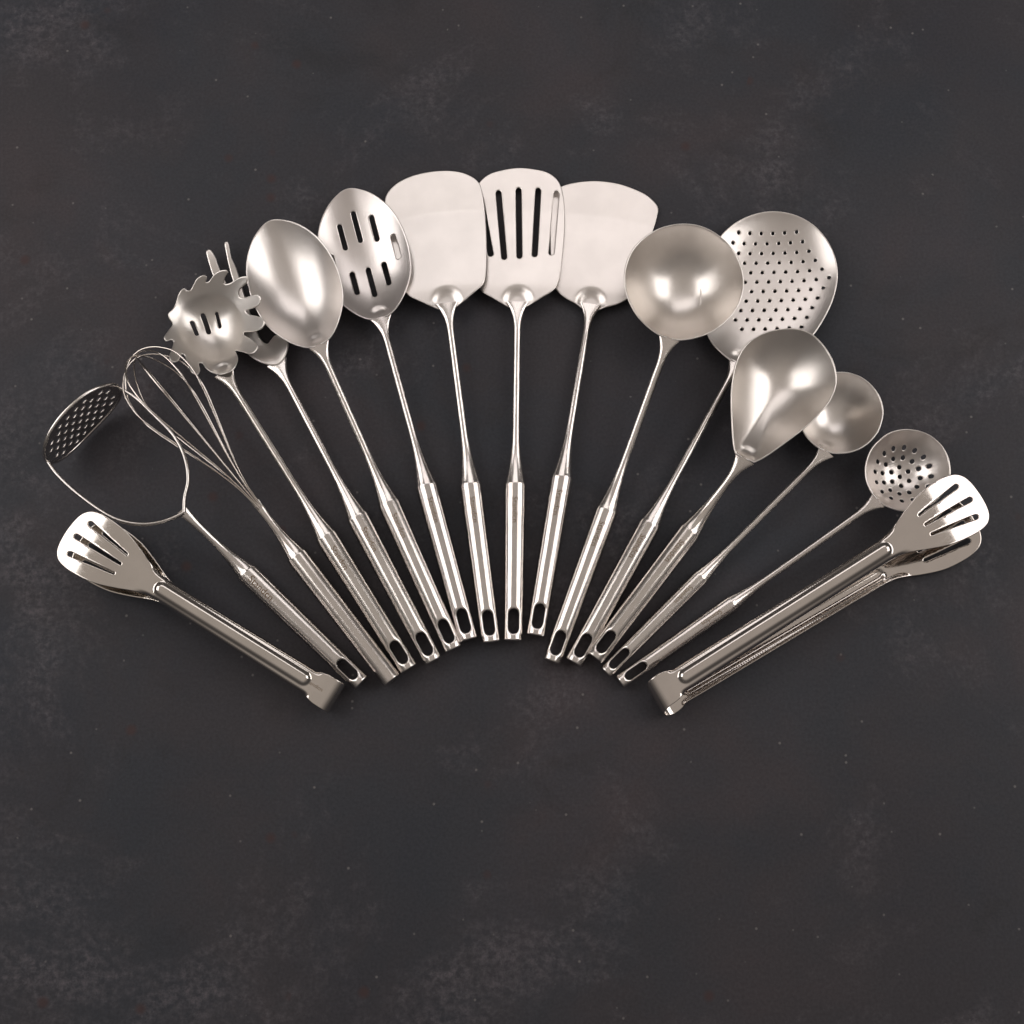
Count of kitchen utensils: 16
